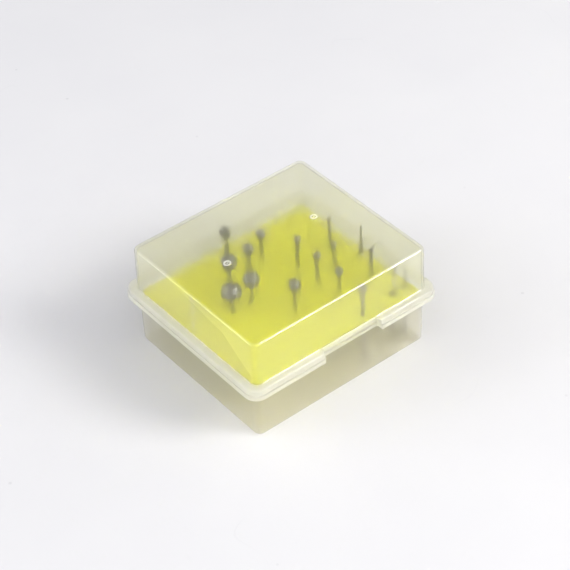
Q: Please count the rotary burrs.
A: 17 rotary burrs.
